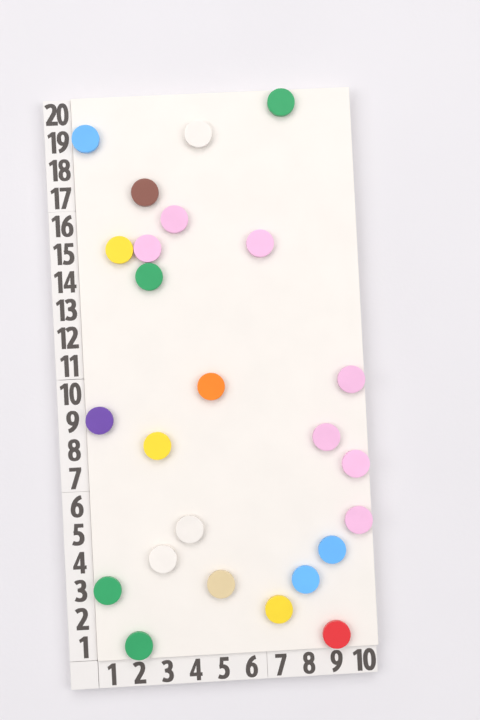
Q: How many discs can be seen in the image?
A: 25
